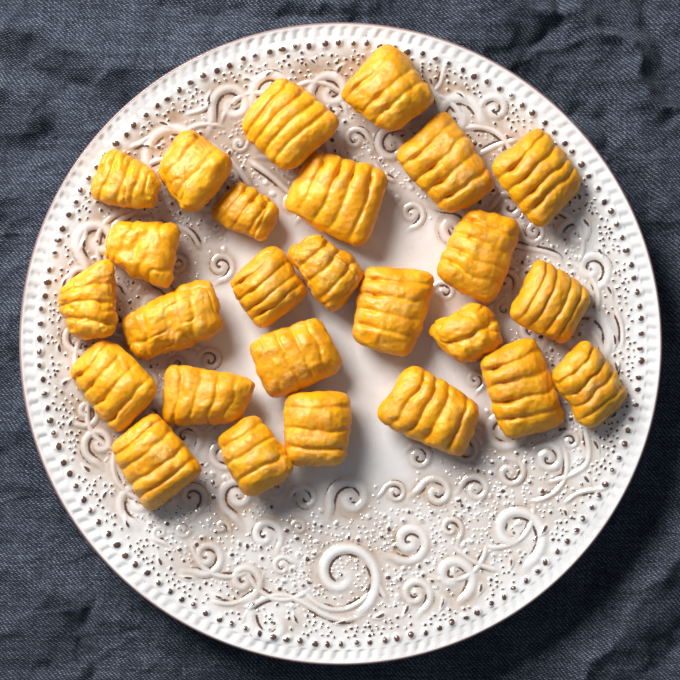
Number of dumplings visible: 26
